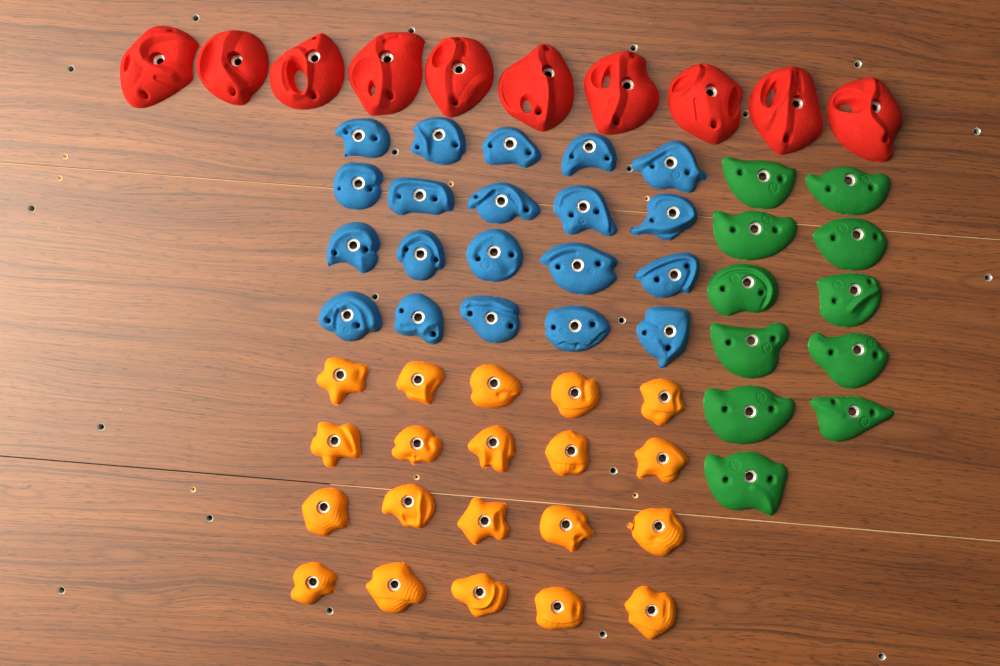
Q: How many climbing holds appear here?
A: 61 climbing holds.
